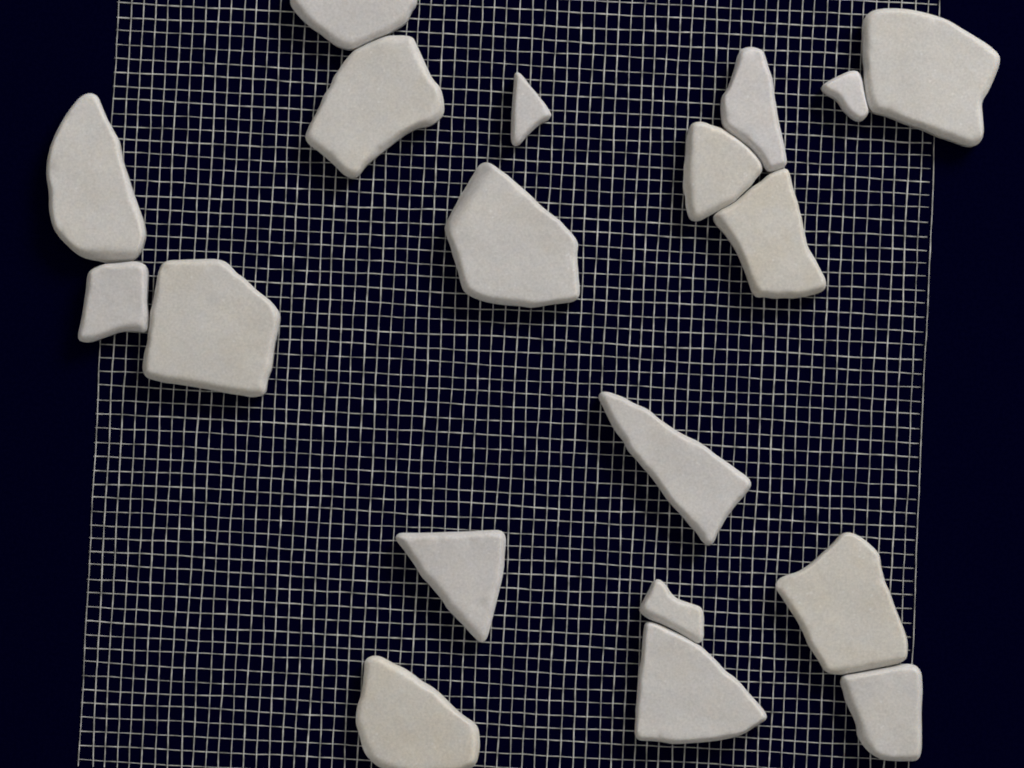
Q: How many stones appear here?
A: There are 19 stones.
